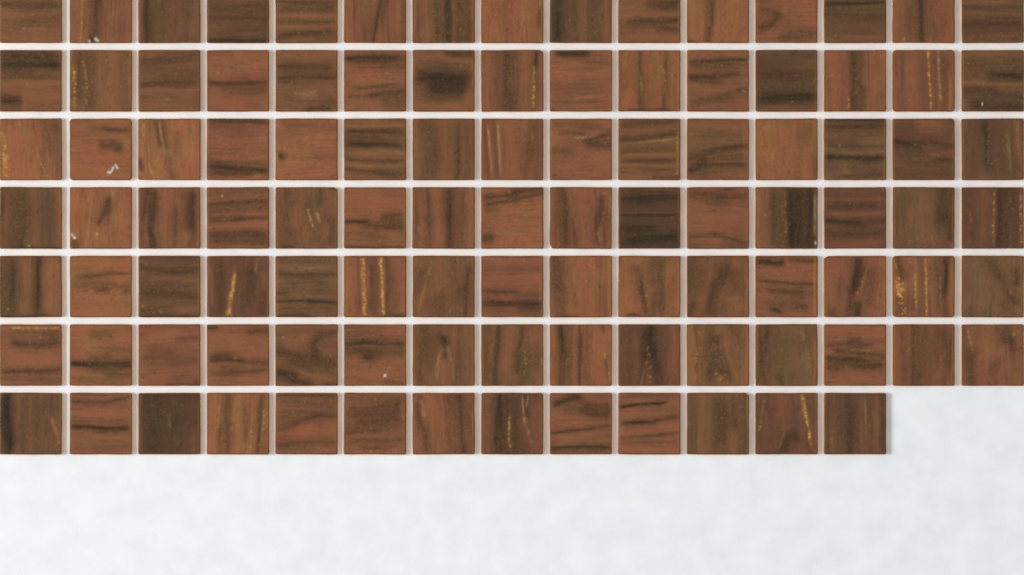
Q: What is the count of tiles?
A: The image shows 103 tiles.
